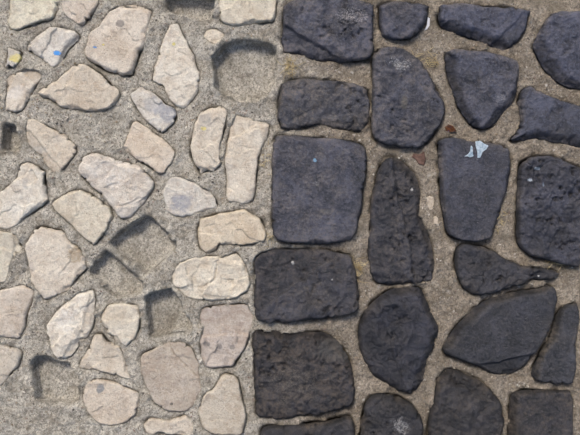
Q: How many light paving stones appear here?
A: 33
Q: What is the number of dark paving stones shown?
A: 22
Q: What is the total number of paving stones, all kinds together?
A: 55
